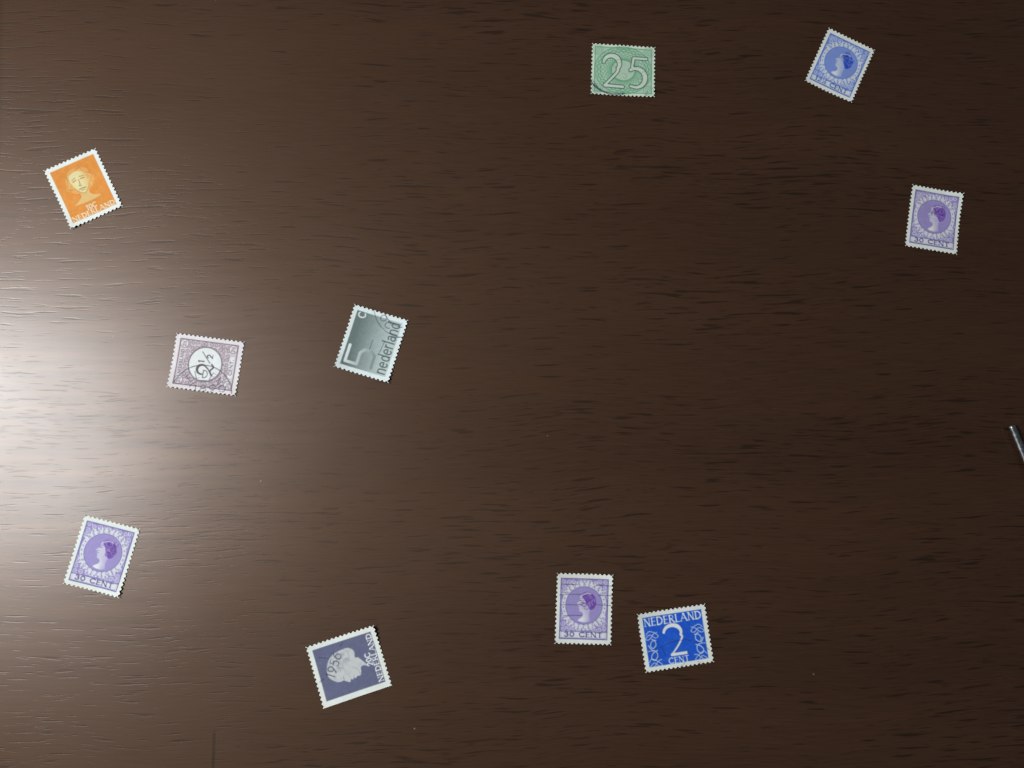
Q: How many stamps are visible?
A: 10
